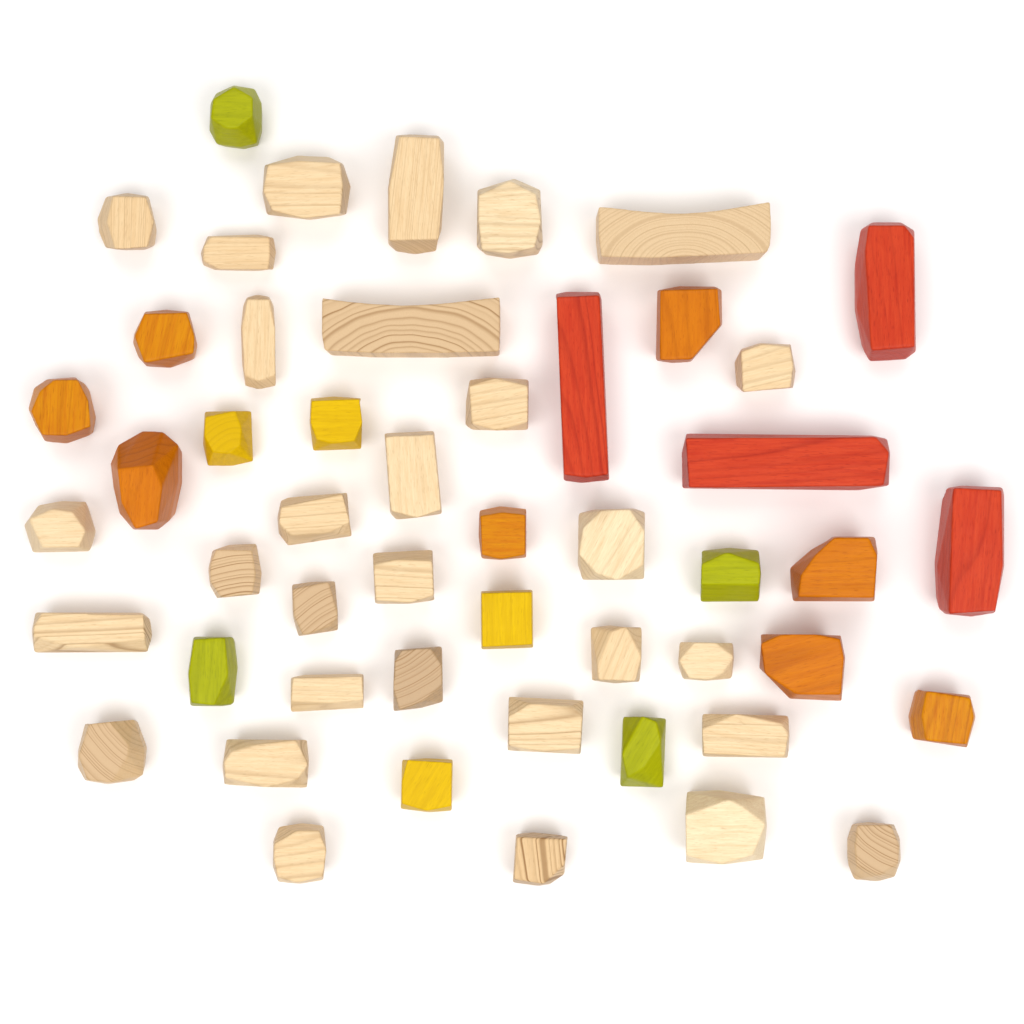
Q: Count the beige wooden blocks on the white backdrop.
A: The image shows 30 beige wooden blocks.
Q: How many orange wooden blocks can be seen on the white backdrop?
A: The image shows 8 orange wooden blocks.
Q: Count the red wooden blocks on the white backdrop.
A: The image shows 4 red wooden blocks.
